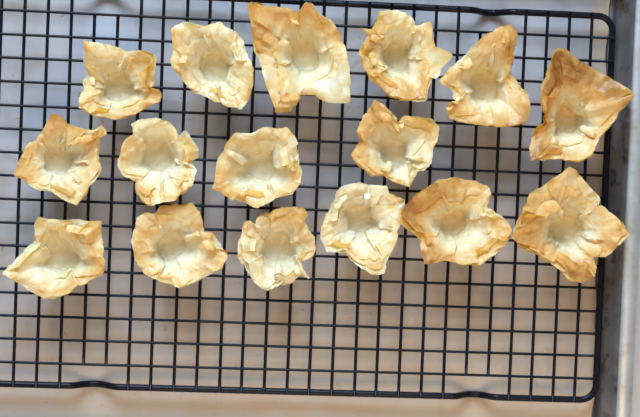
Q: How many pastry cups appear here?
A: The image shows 16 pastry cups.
